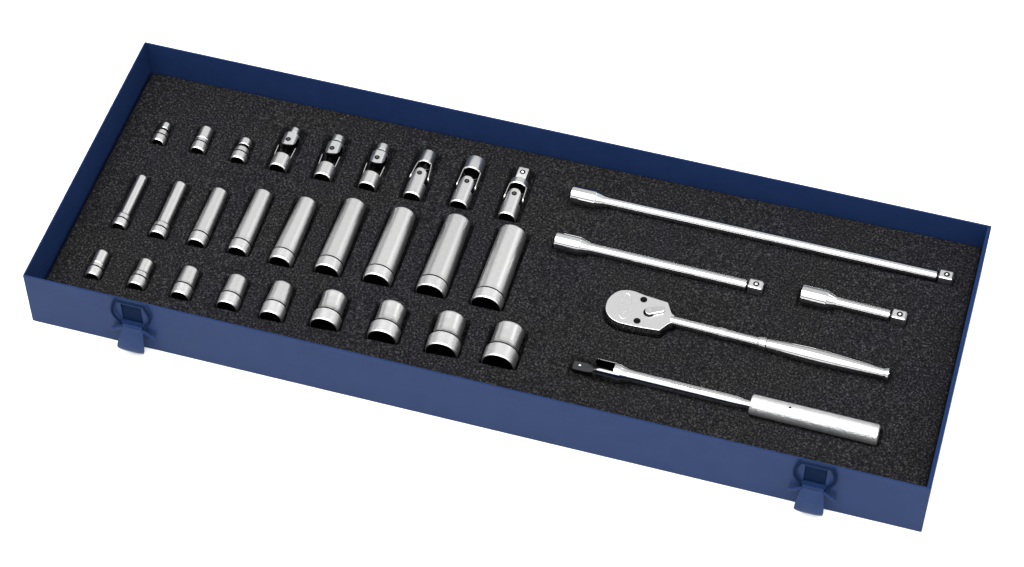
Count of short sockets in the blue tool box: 12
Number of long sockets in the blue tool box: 9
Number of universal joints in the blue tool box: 6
